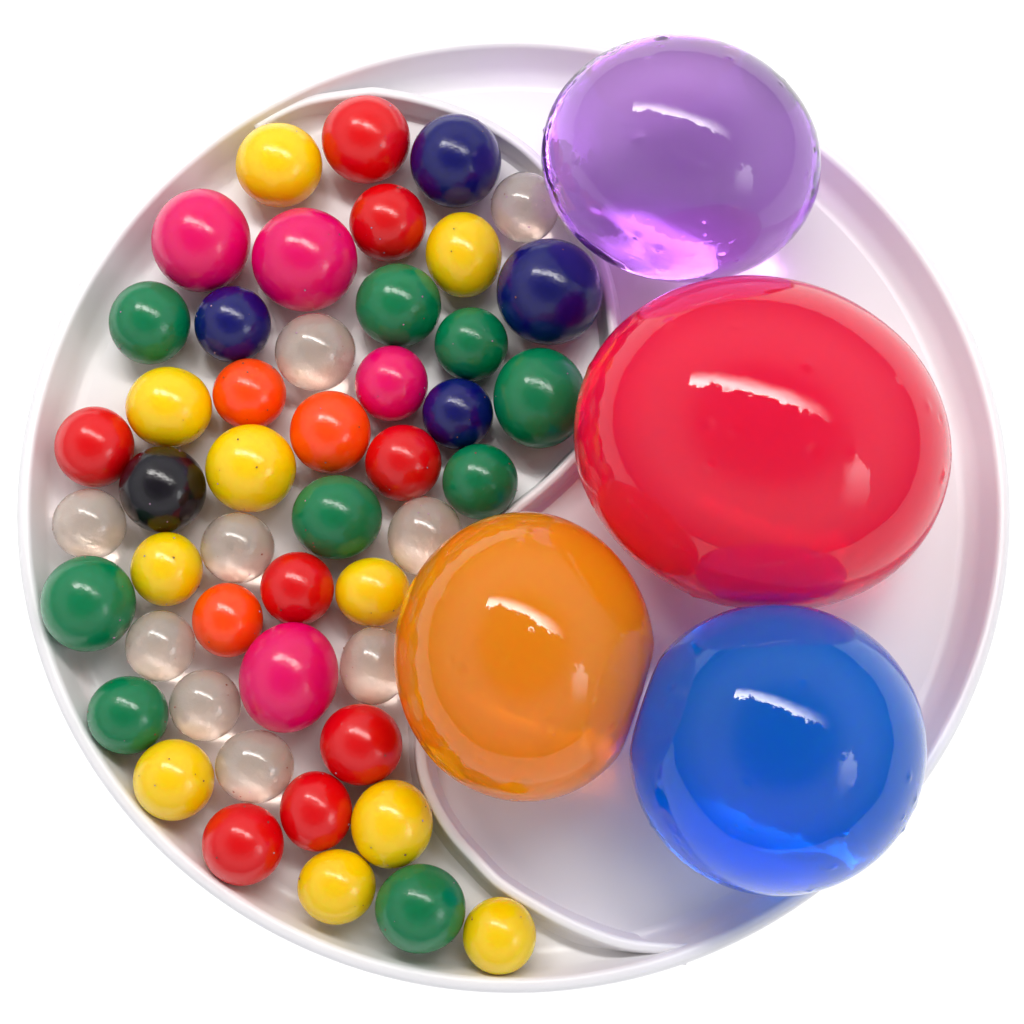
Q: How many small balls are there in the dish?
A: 48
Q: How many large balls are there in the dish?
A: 4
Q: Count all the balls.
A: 52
